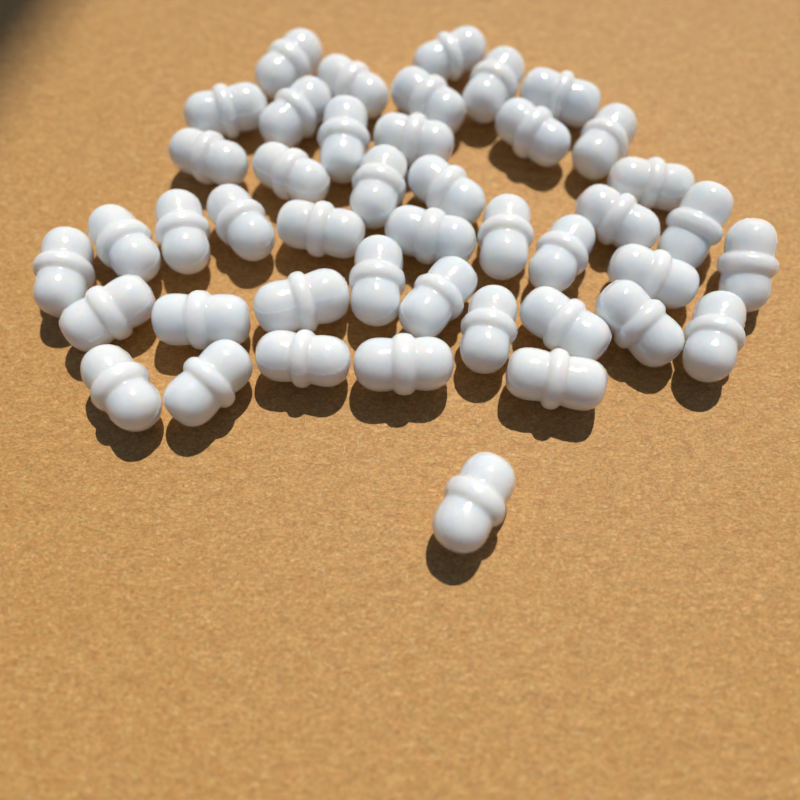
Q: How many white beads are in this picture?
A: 44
